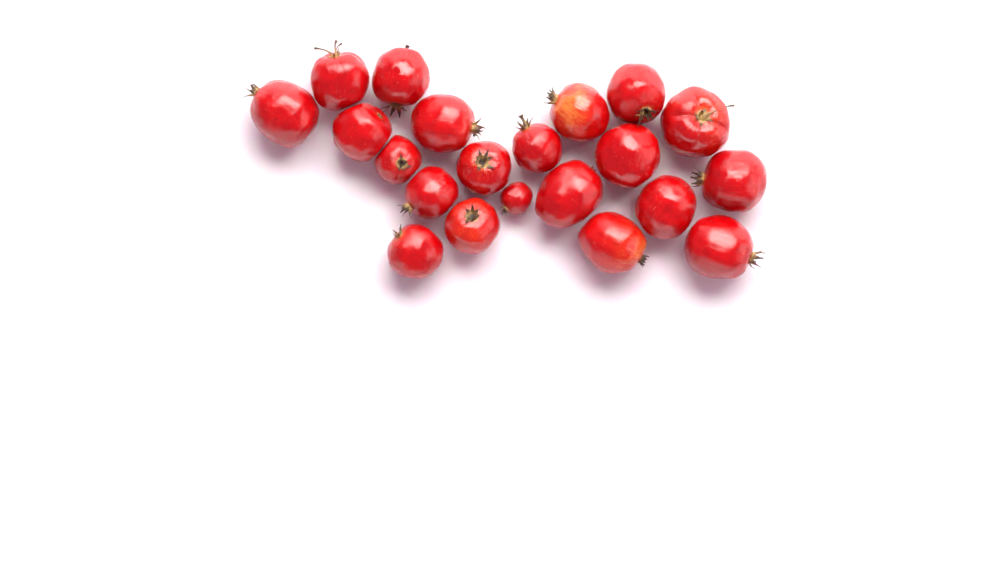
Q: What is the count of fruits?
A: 21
